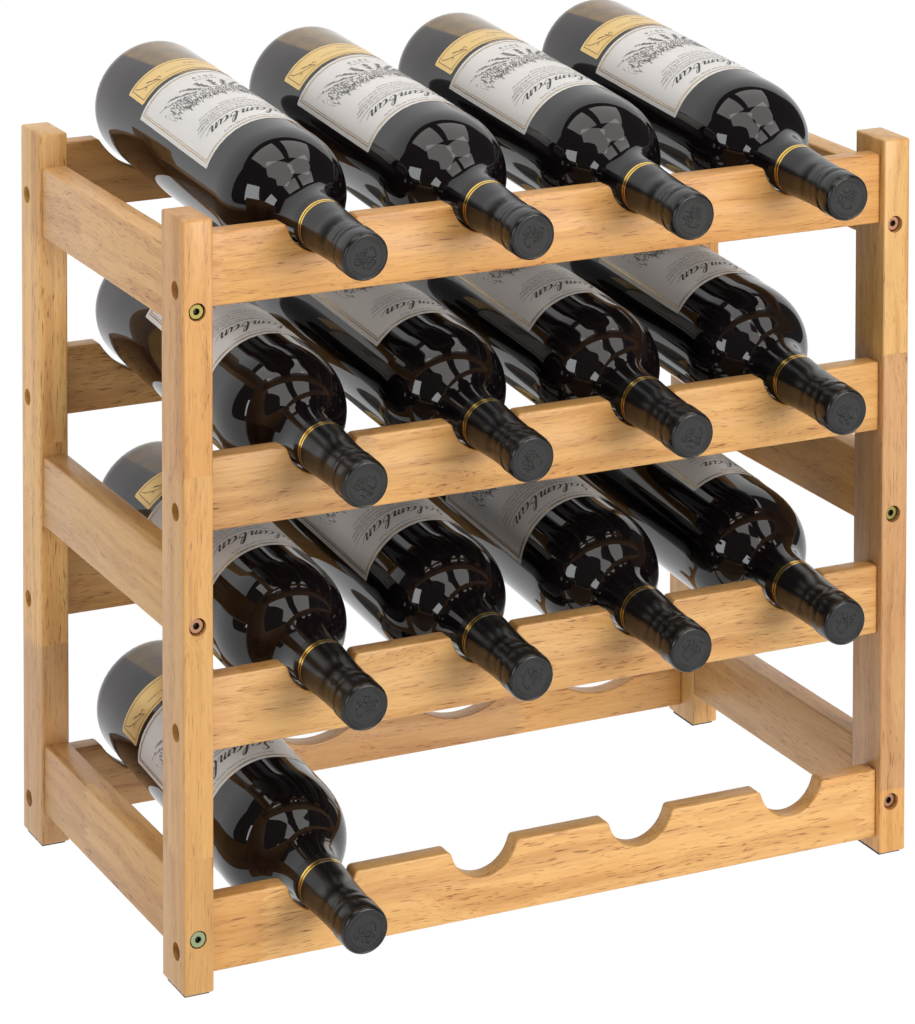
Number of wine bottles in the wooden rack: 13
